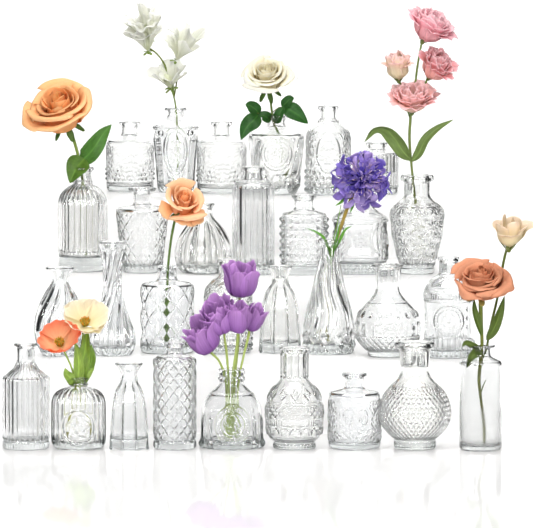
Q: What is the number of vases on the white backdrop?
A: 30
